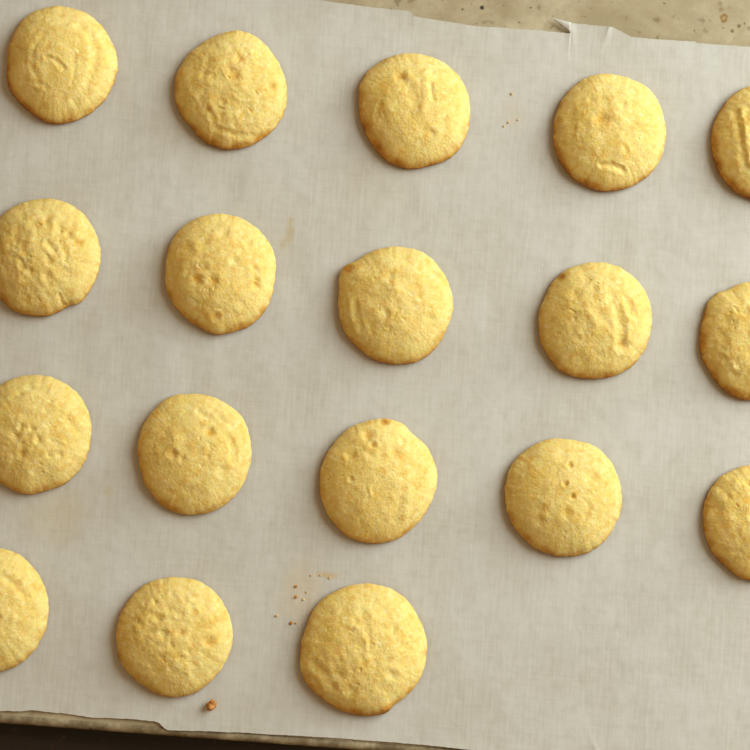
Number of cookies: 18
